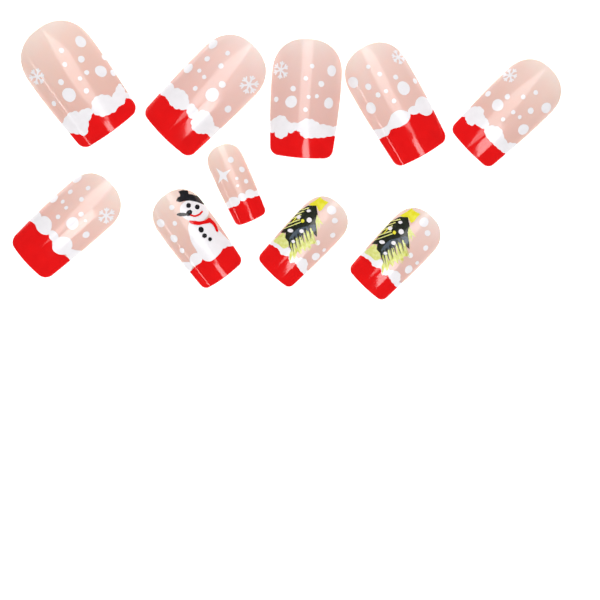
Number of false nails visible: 10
